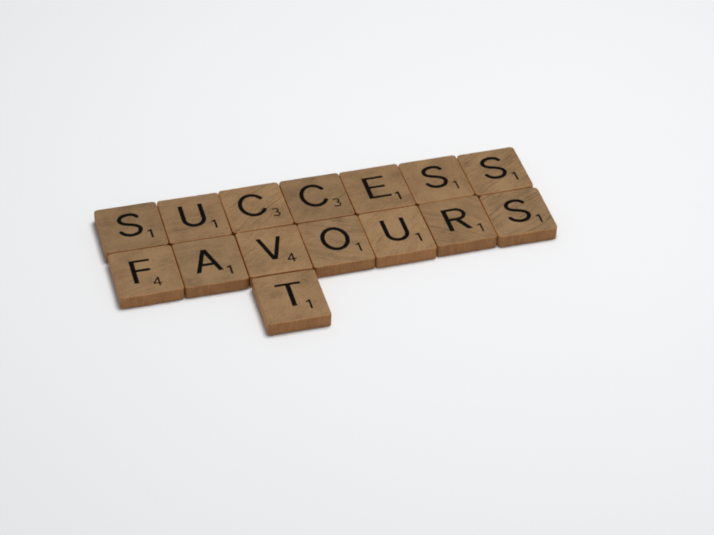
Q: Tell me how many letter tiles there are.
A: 15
